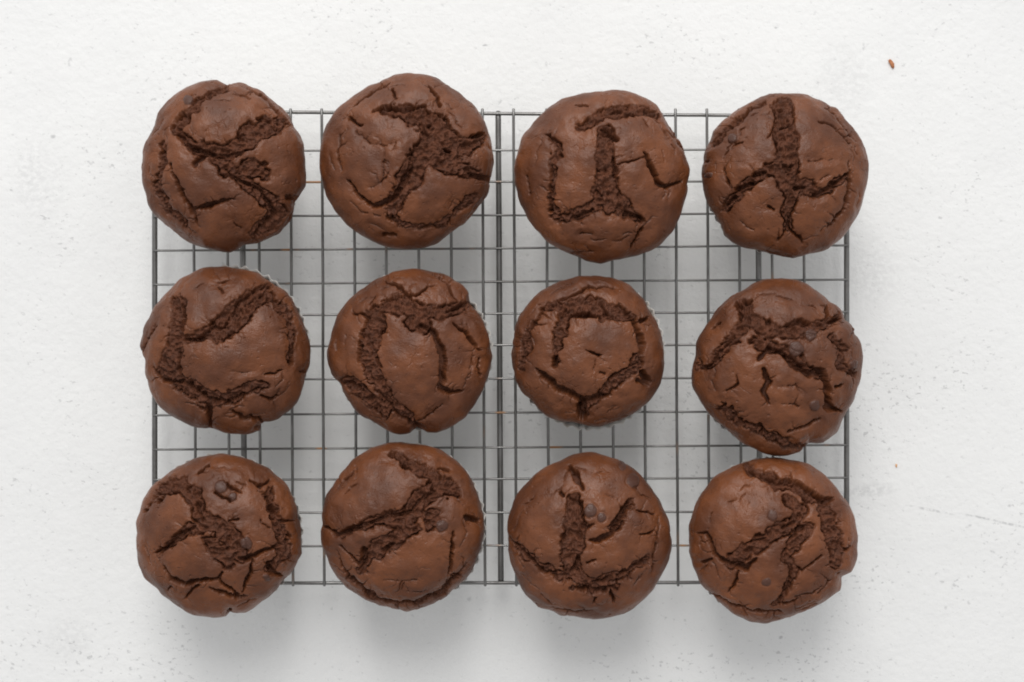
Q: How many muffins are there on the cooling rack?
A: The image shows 12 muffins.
